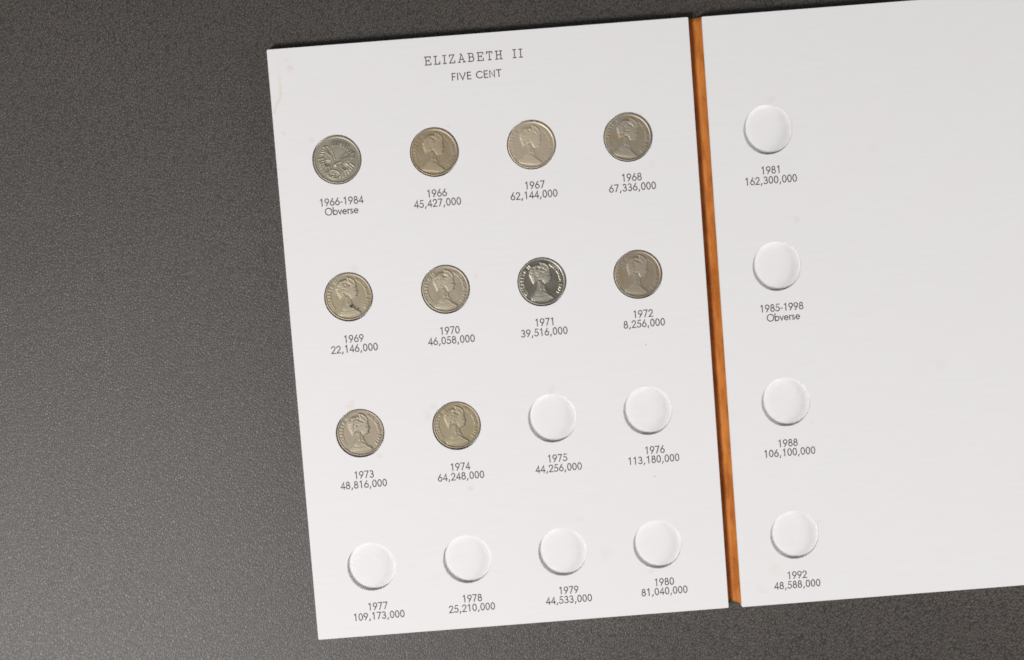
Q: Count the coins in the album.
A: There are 10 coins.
